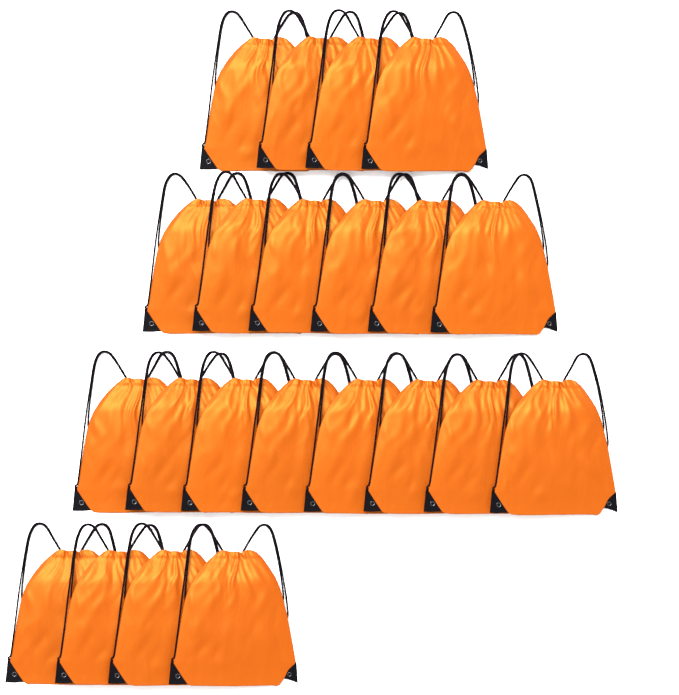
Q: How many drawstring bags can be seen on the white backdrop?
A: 22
